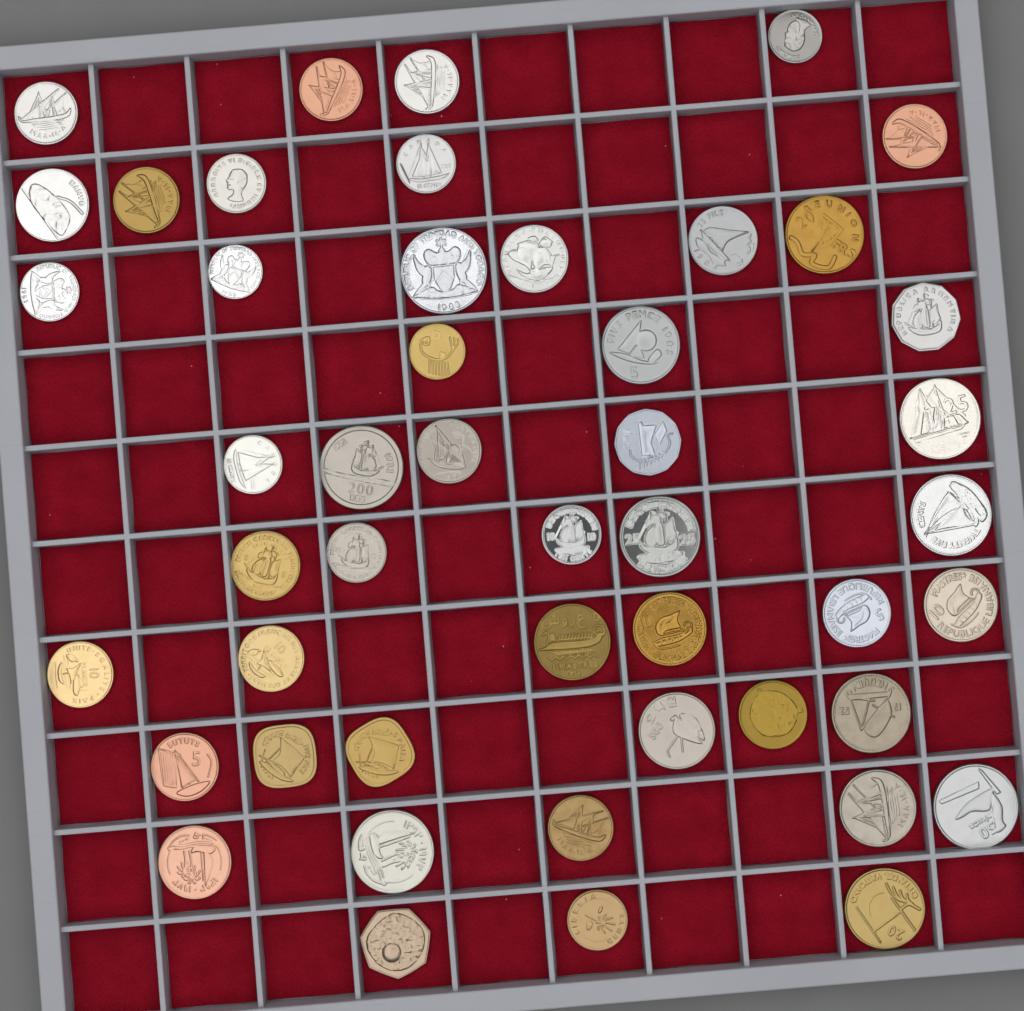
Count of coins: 48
